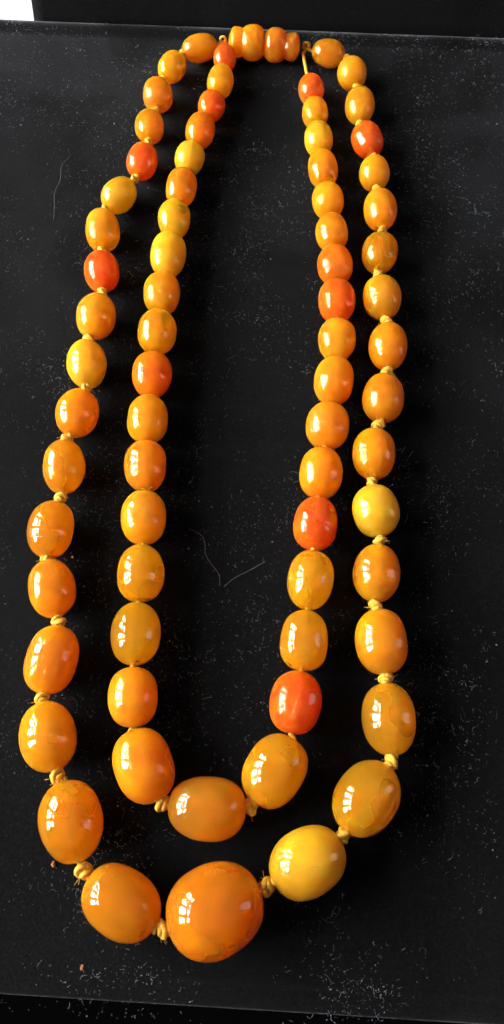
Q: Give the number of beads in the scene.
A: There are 72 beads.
